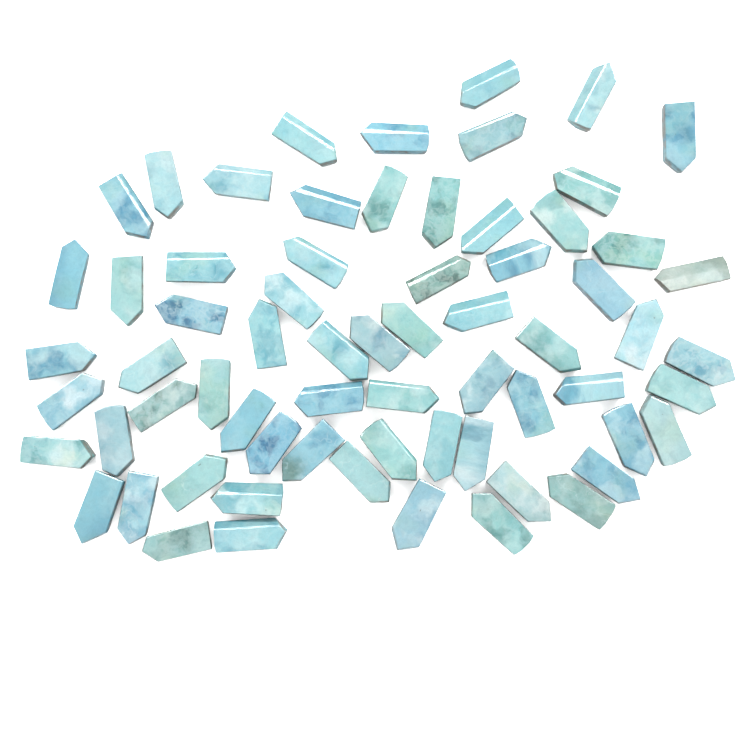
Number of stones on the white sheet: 67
